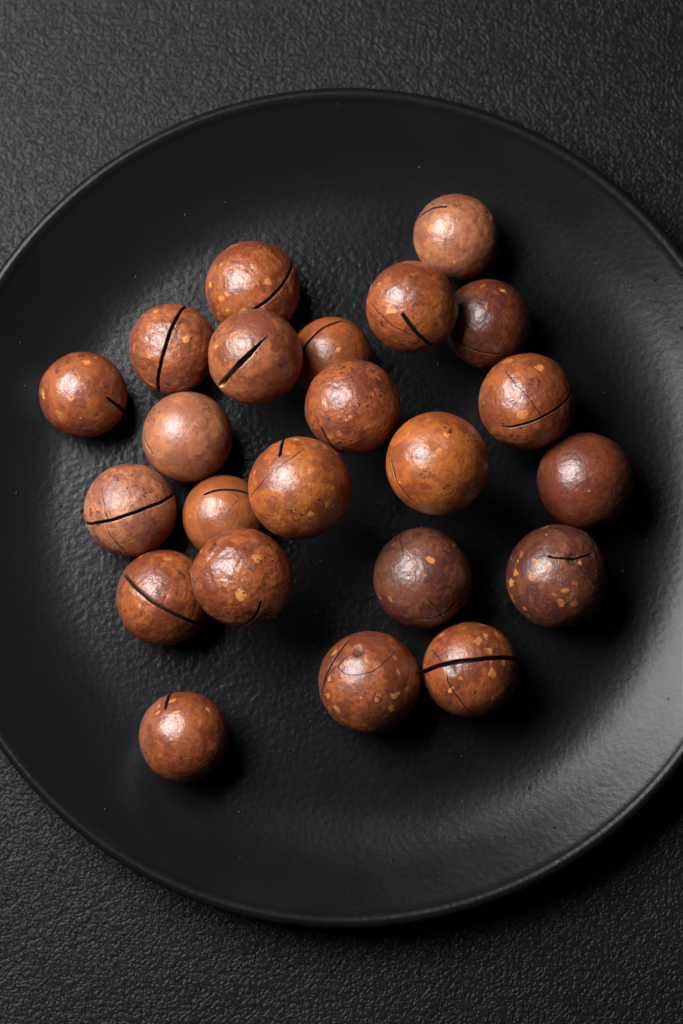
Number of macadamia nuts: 23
